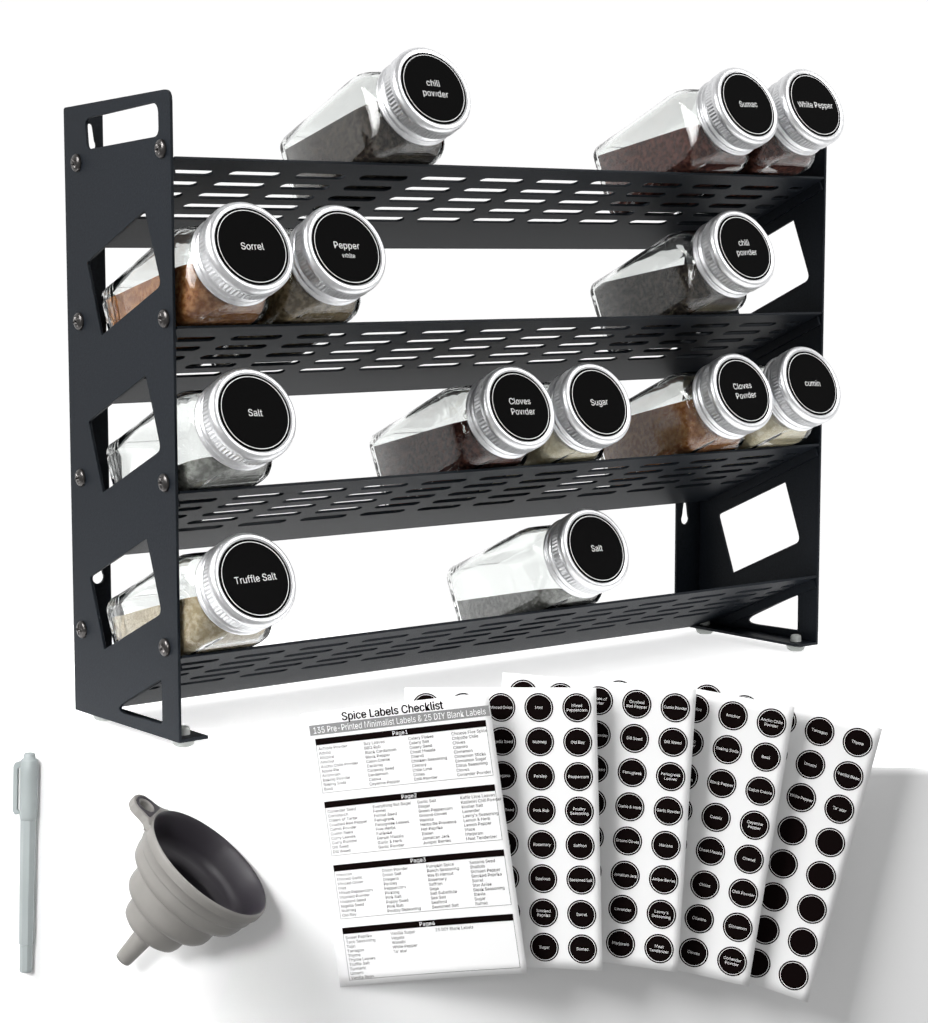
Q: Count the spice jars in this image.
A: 13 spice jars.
